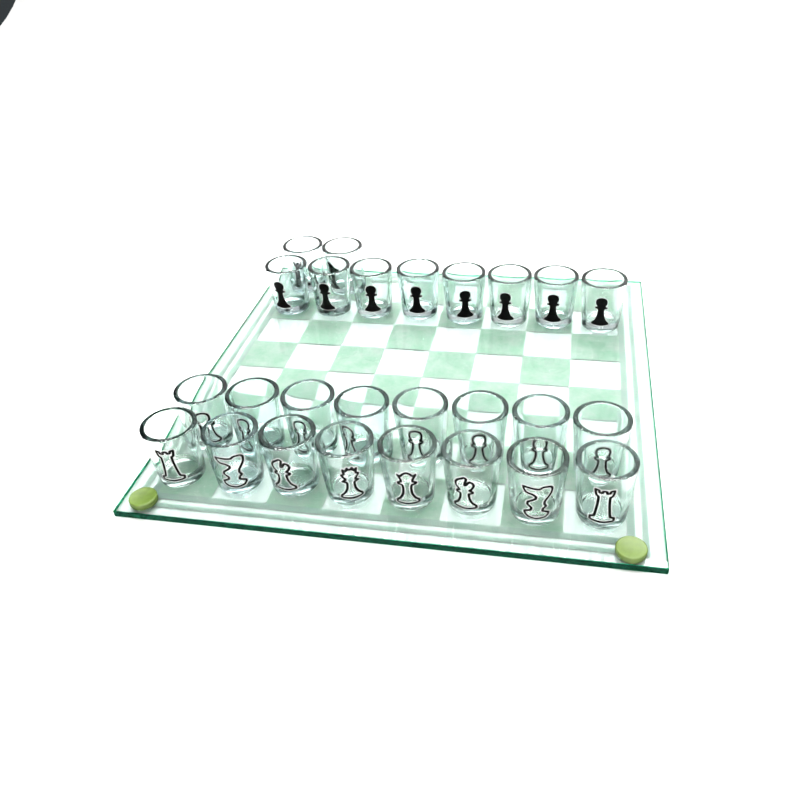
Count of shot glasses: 26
